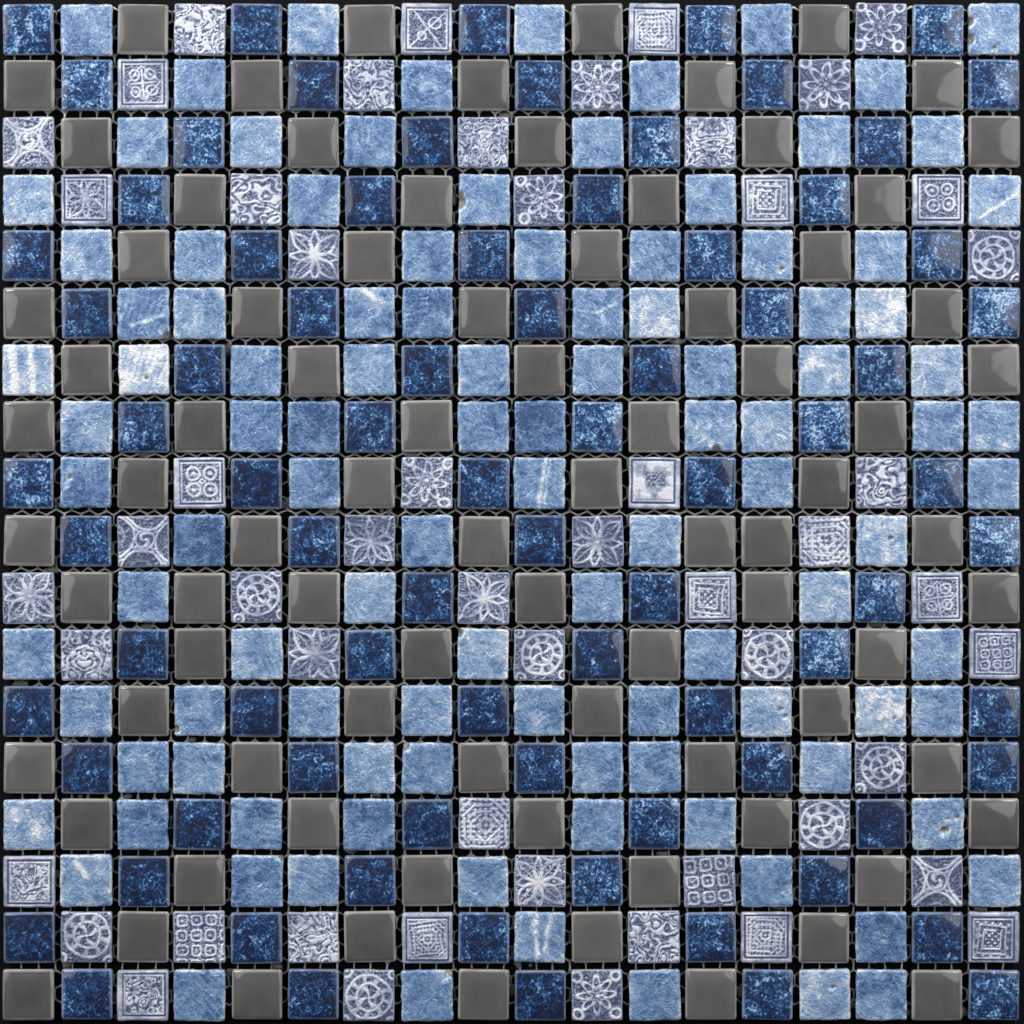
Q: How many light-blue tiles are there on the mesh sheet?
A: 107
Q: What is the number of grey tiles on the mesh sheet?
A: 84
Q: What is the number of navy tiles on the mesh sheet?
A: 80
